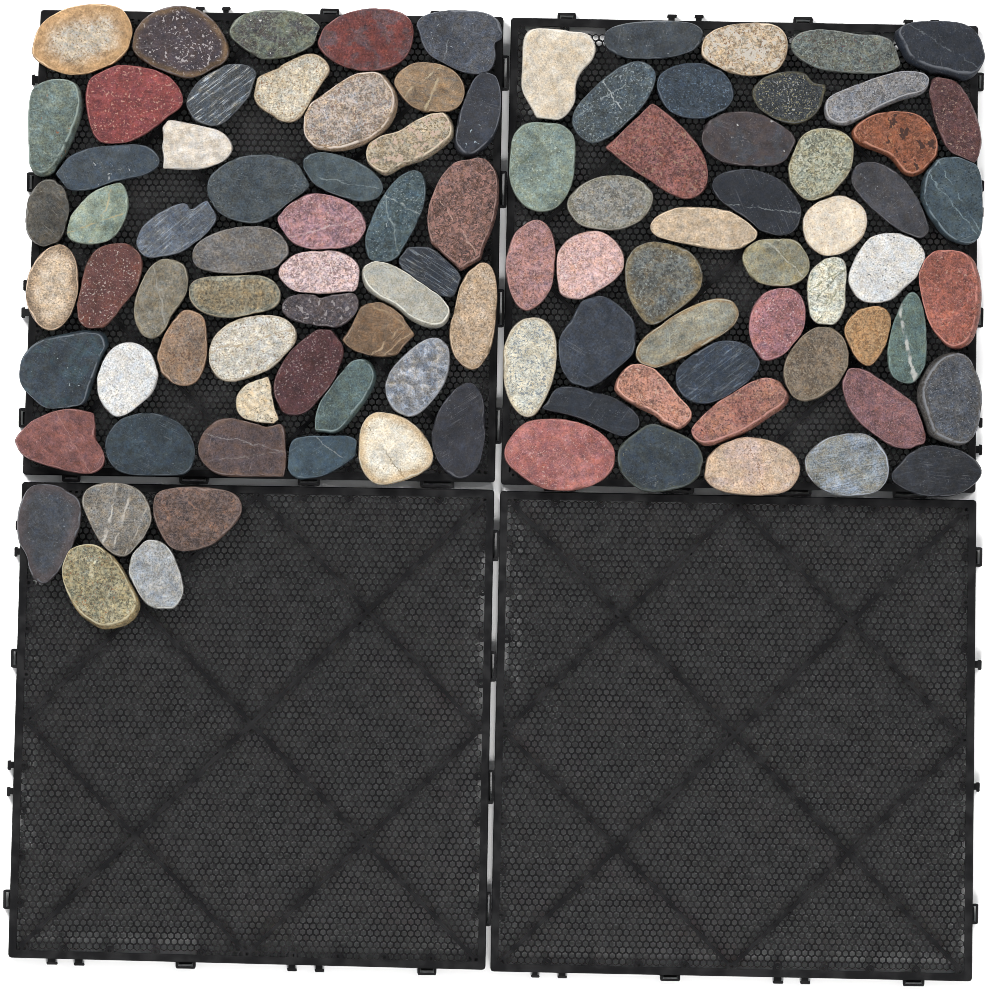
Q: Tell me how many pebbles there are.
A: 99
